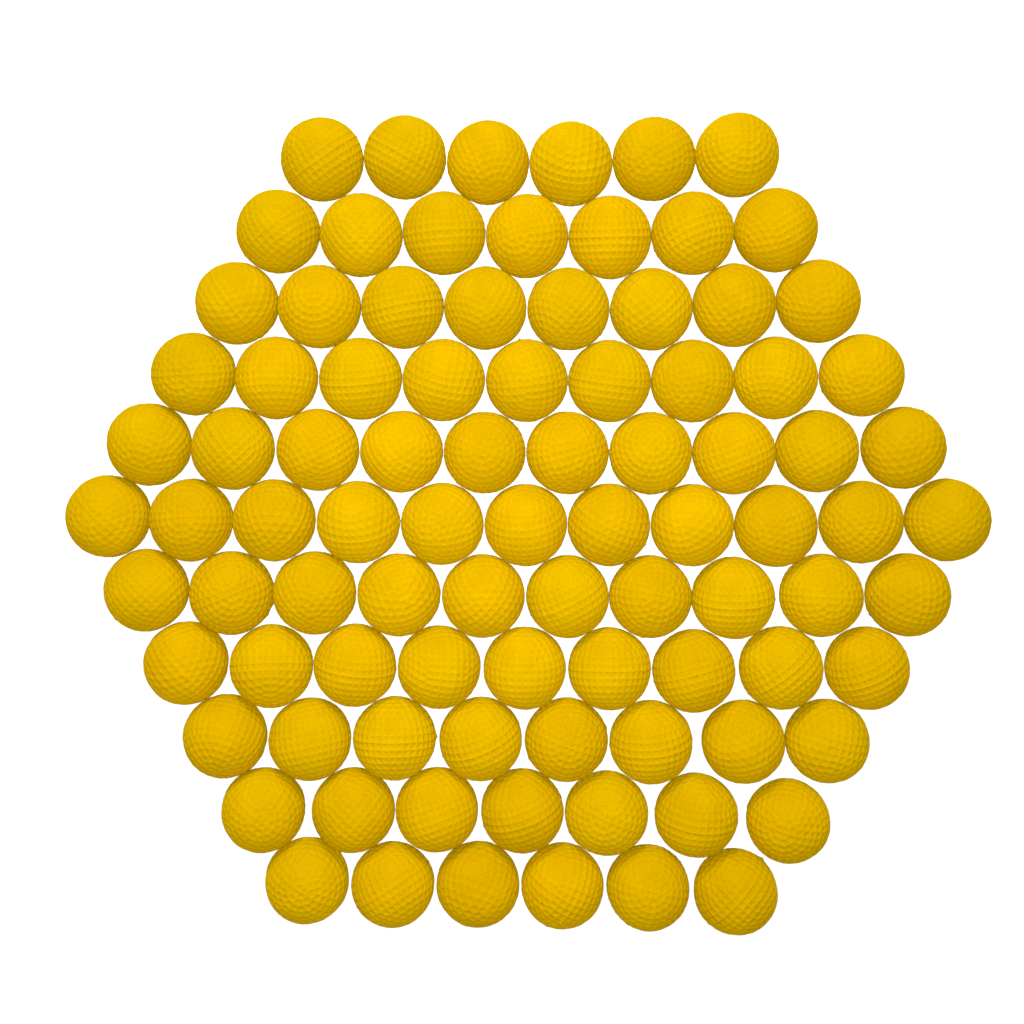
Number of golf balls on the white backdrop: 91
